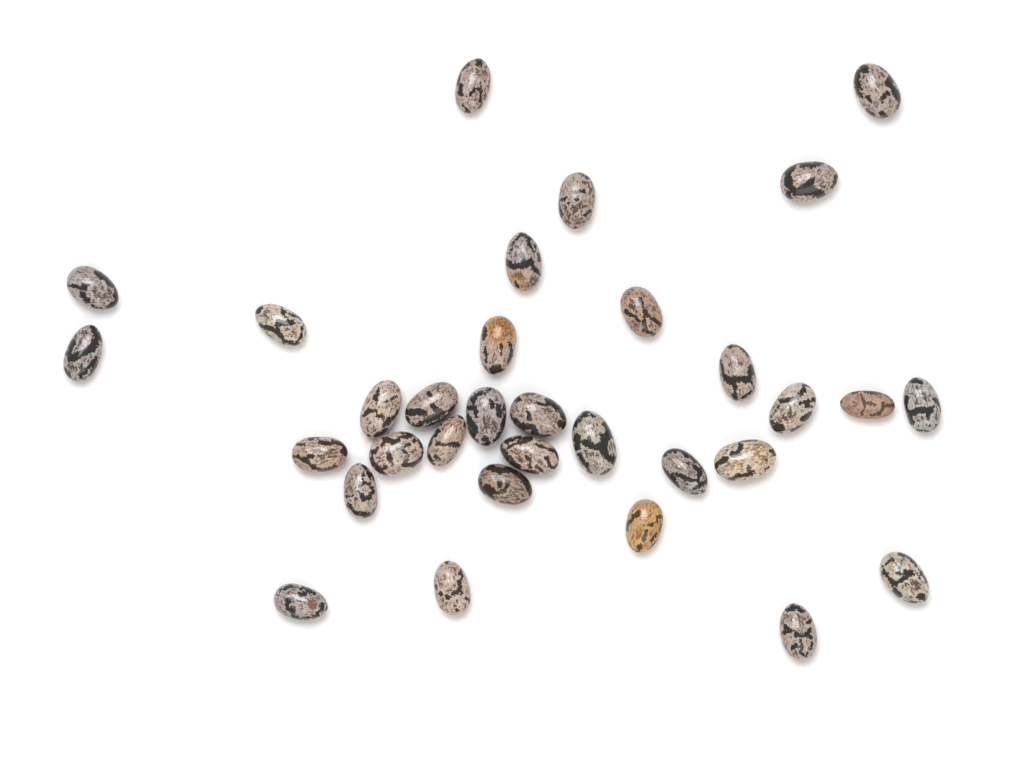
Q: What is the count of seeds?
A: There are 32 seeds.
